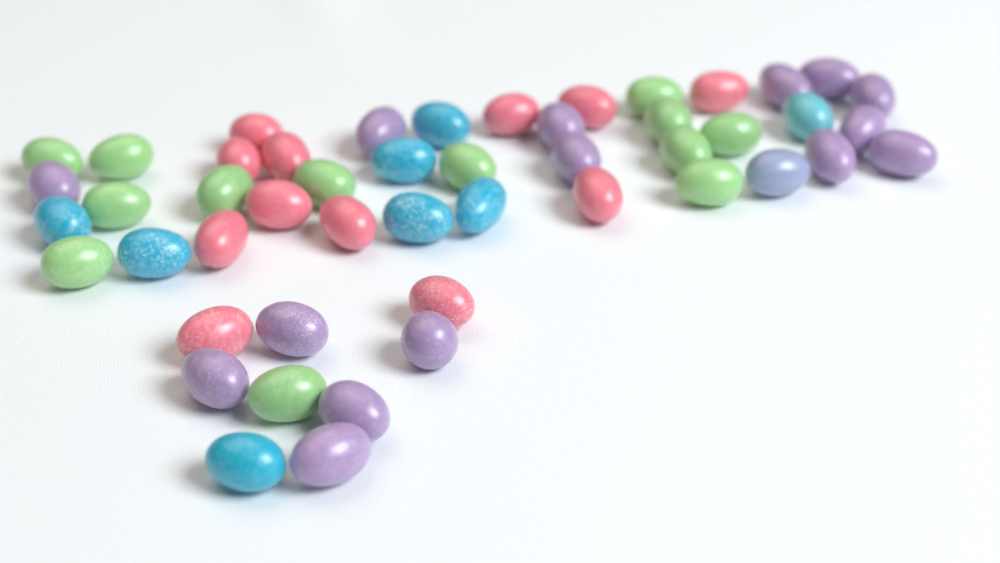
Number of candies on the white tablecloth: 49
